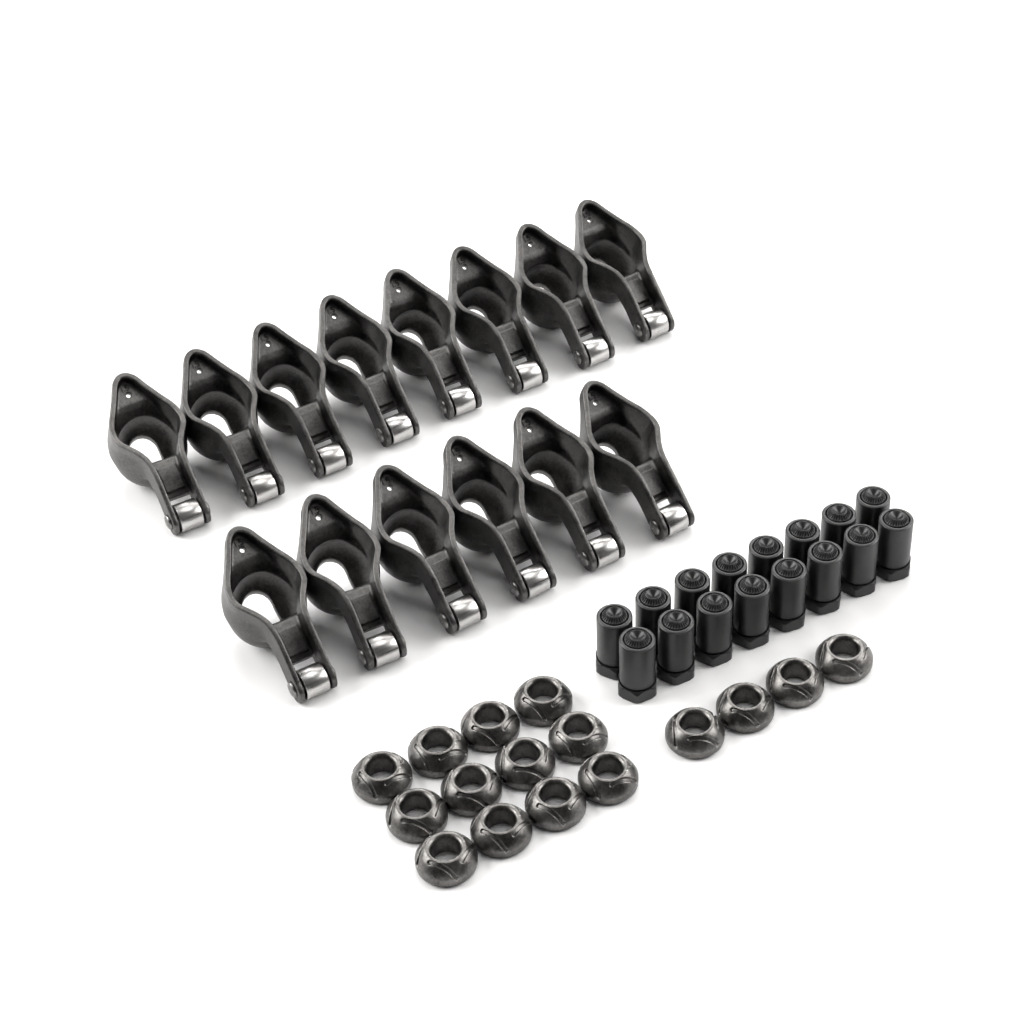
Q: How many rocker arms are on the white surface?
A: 14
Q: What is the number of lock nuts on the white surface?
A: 16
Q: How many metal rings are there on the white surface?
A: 16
